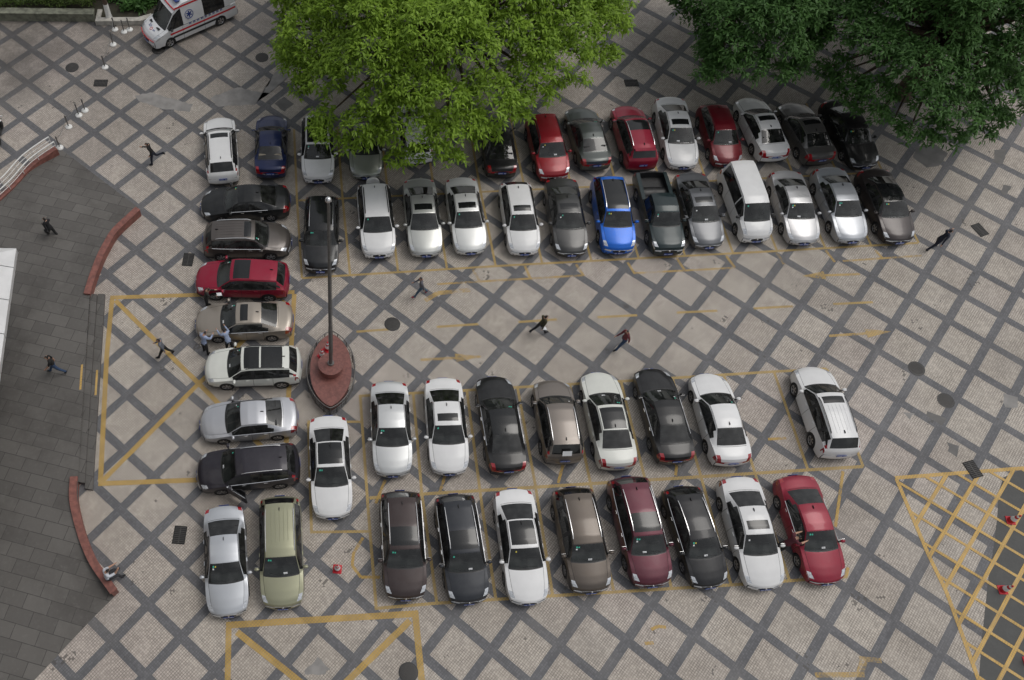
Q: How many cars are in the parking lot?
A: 53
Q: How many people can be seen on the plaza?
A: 13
